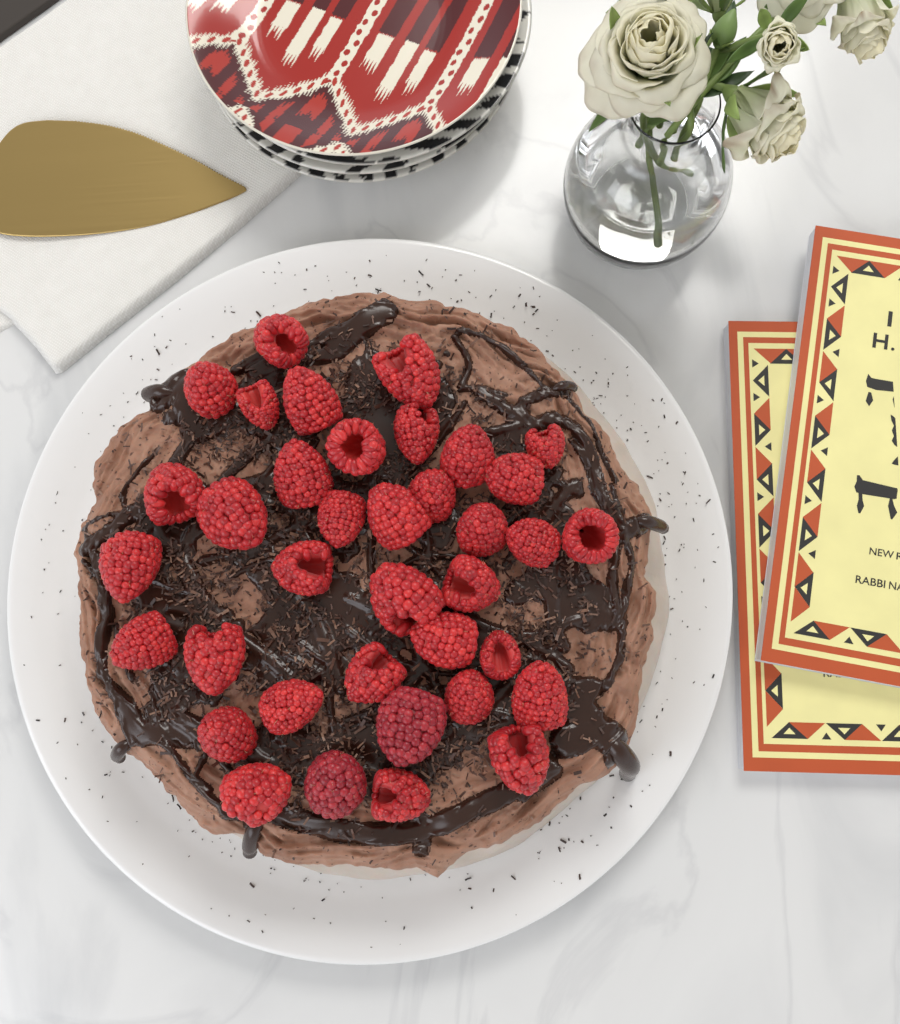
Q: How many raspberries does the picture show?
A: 37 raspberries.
